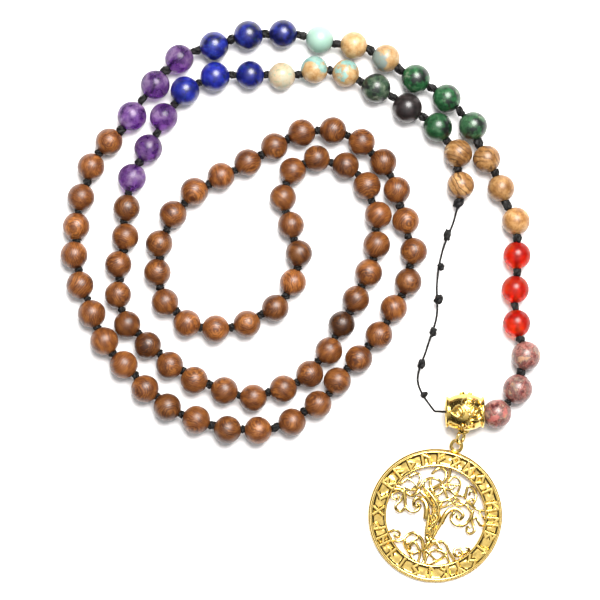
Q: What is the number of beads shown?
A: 101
